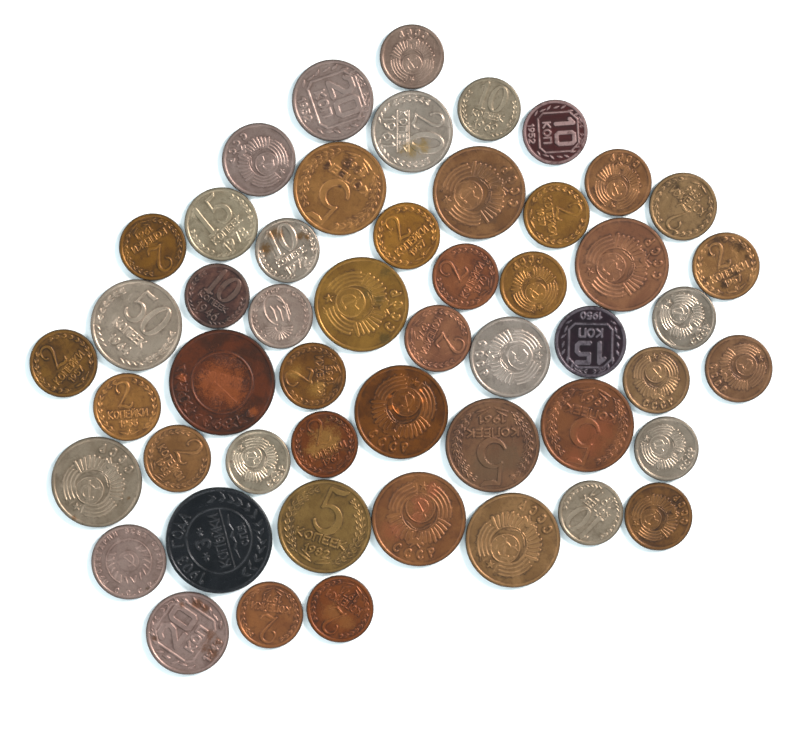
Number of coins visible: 51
